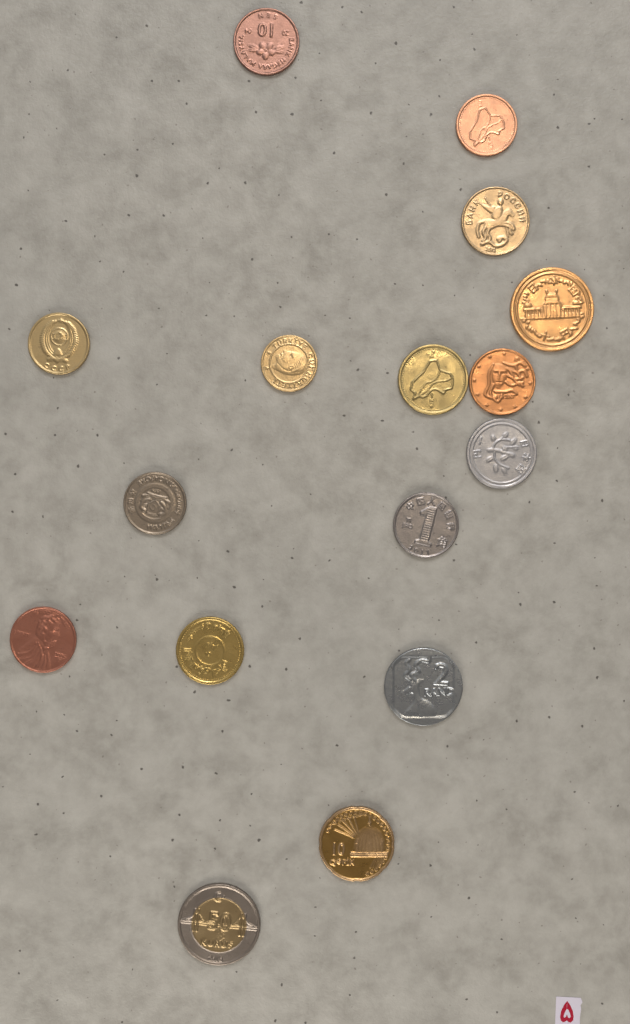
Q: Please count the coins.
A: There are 16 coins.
